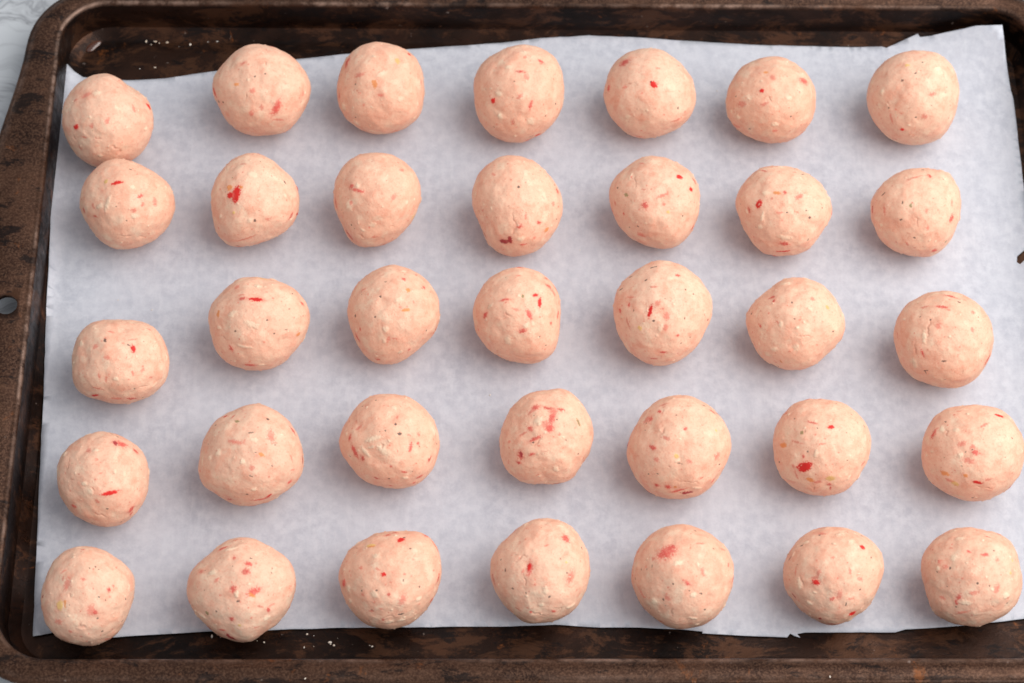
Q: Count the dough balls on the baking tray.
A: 35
